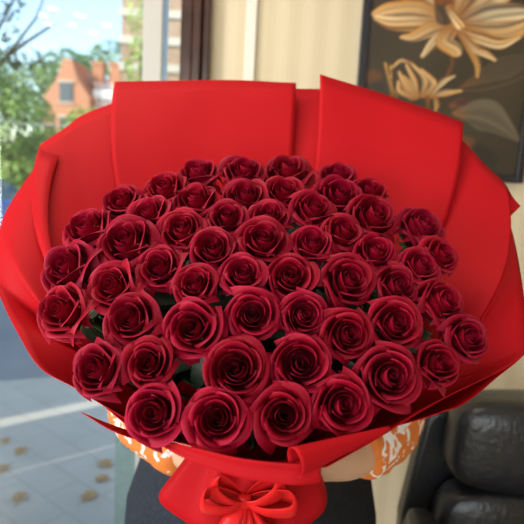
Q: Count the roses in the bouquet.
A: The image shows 54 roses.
